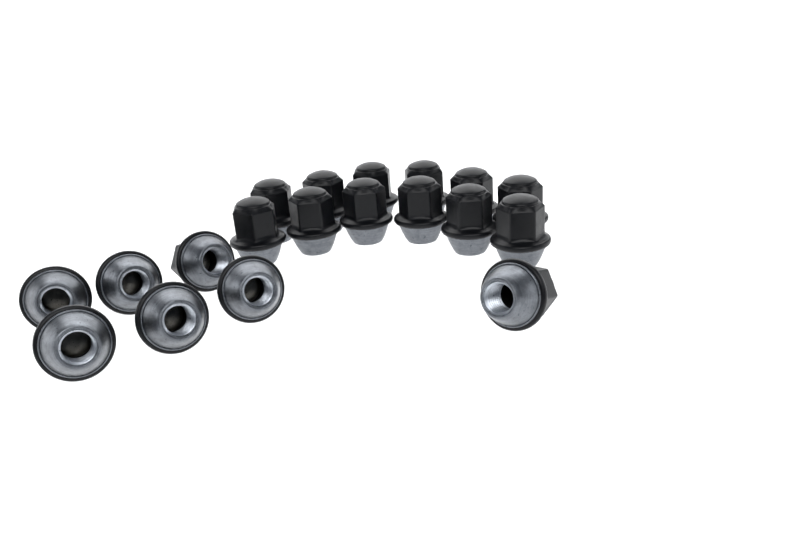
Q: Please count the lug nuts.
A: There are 19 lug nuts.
